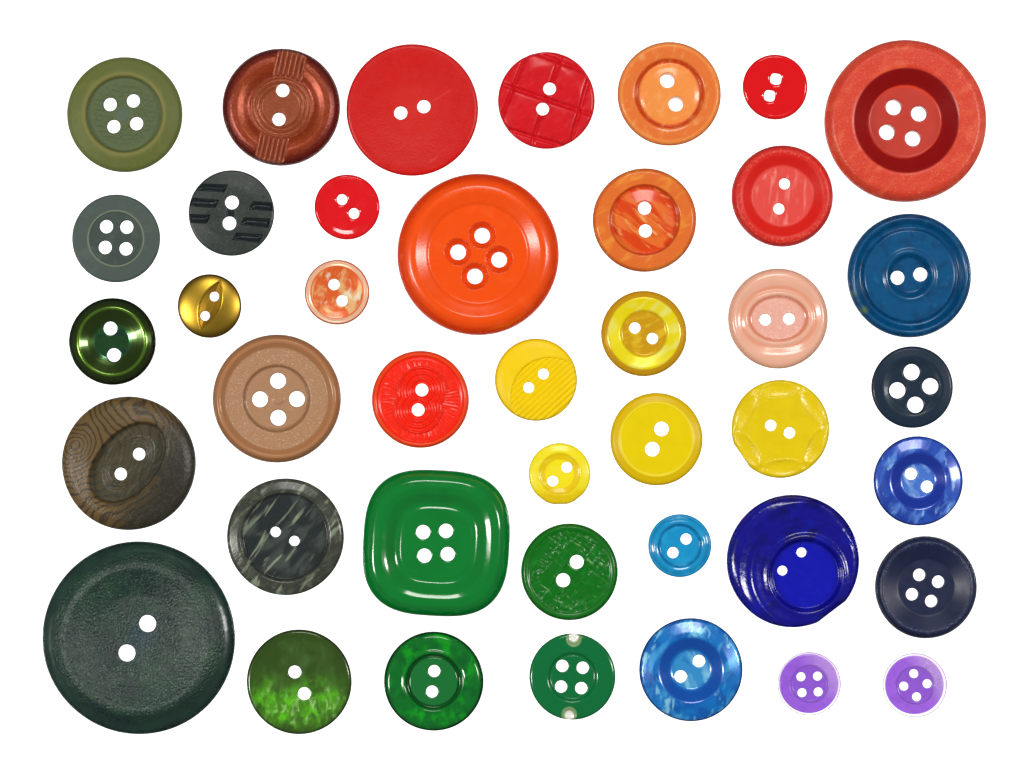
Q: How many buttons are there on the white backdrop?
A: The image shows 41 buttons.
